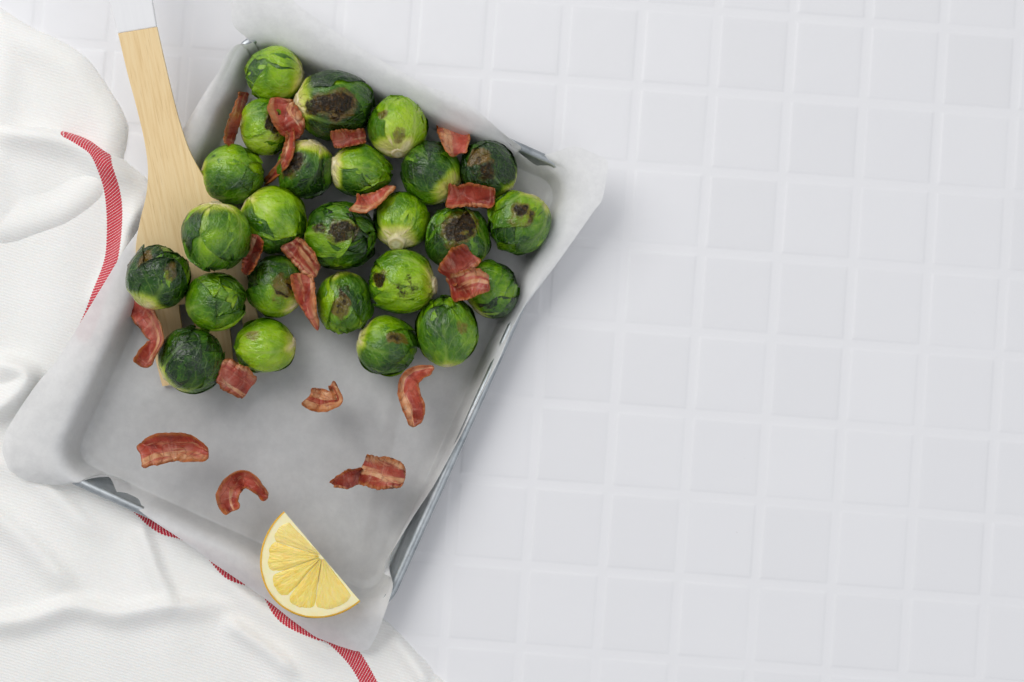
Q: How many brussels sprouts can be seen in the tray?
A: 25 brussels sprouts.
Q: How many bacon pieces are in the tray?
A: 20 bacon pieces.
